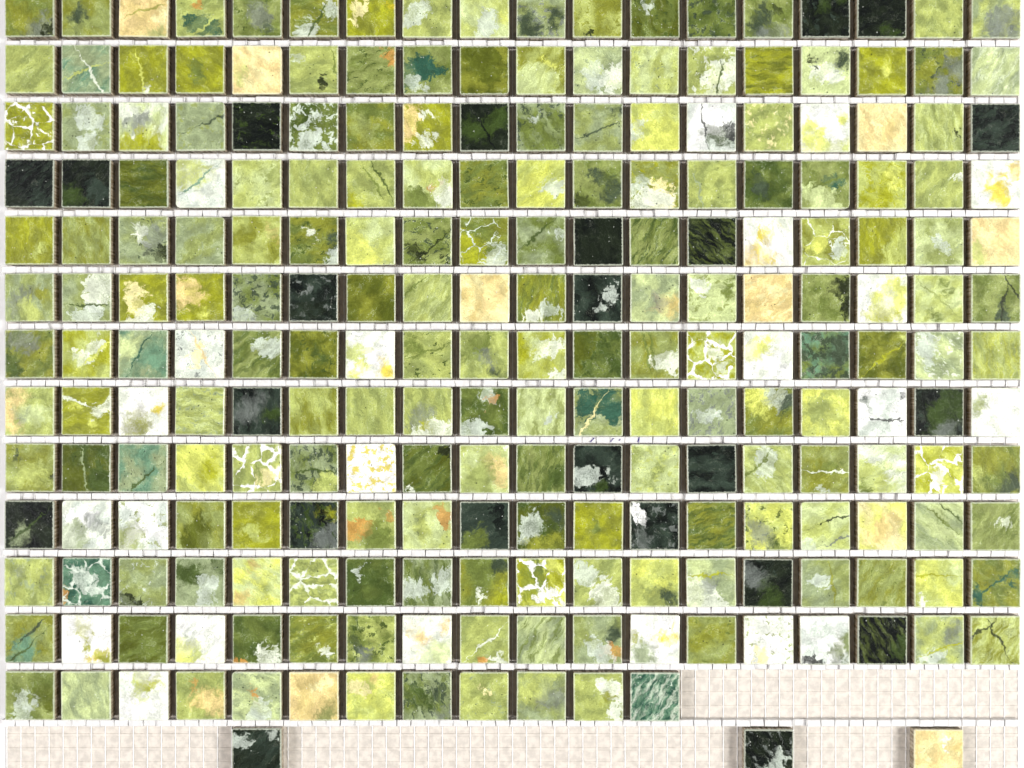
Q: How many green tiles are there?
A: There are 177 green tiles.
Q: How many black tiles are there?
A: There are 23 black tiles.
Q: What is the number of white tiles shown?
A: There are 22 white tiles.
